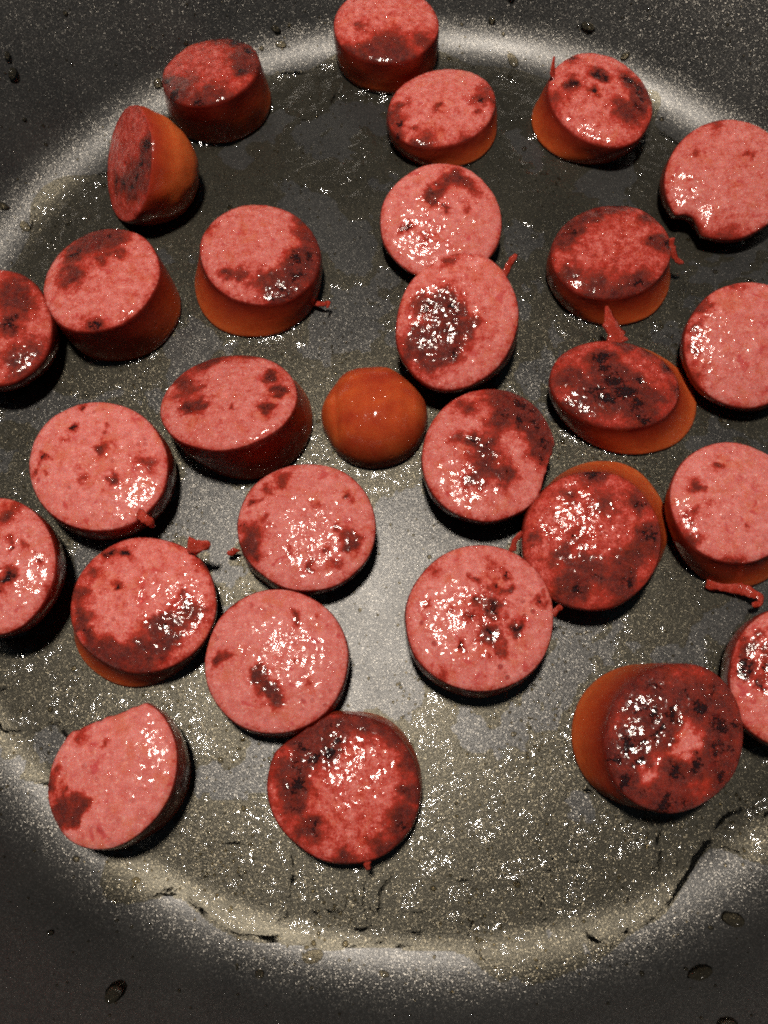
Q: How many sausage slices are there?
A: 29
